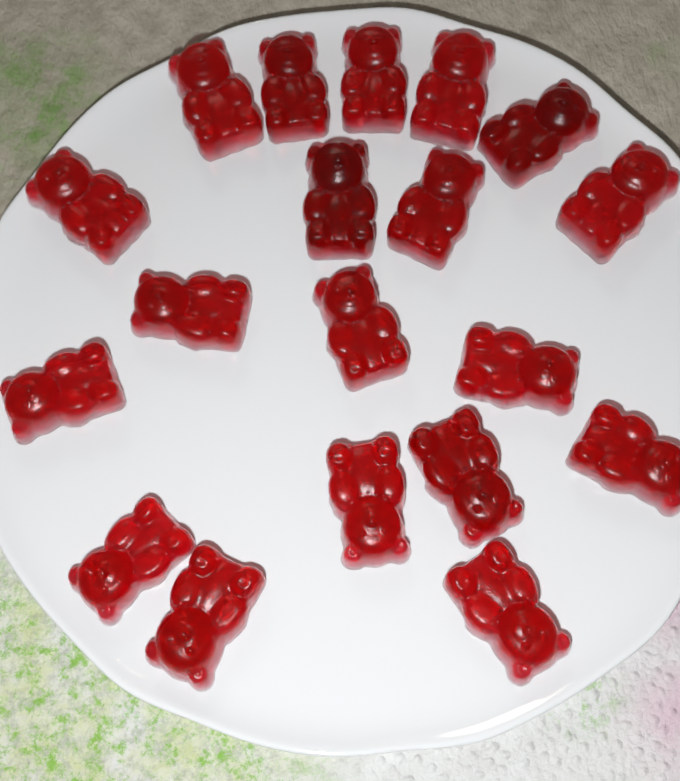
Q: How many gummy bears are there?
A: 19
